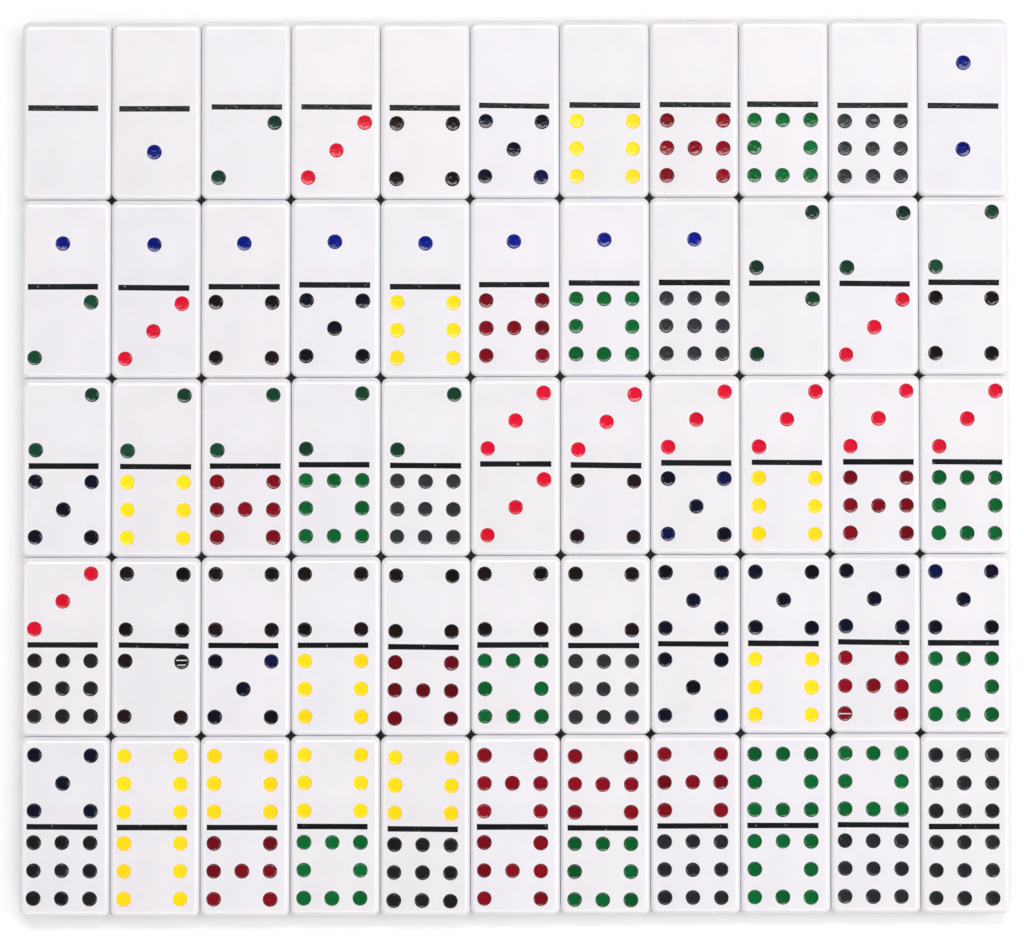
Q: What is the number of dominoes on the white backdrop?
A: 55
